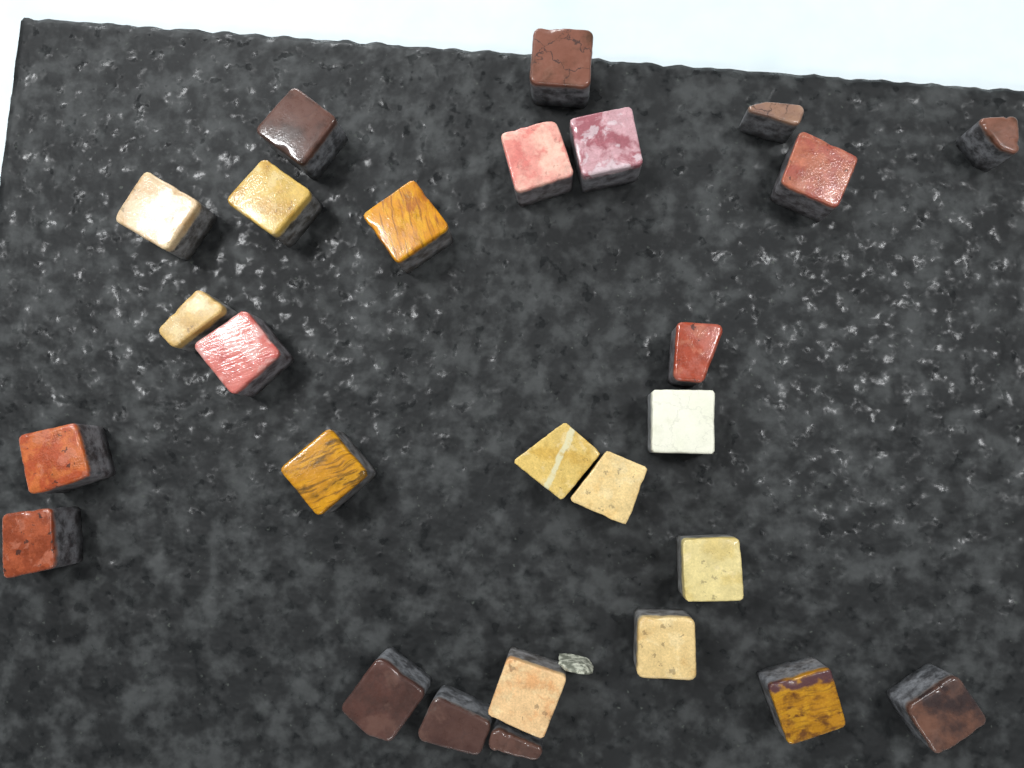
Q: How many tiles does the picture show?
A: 27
